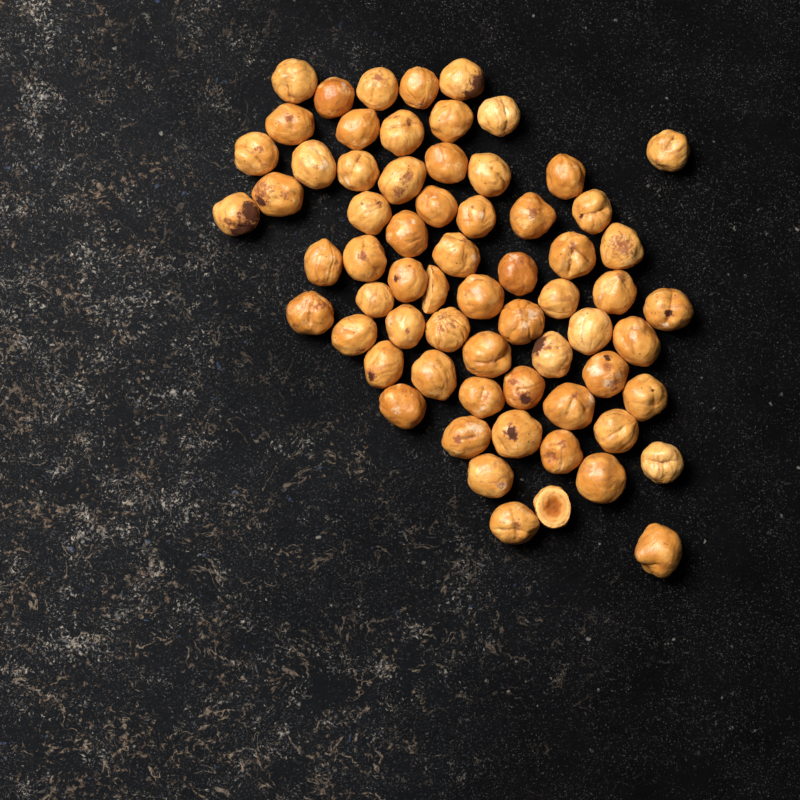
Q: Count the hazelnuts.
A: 66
